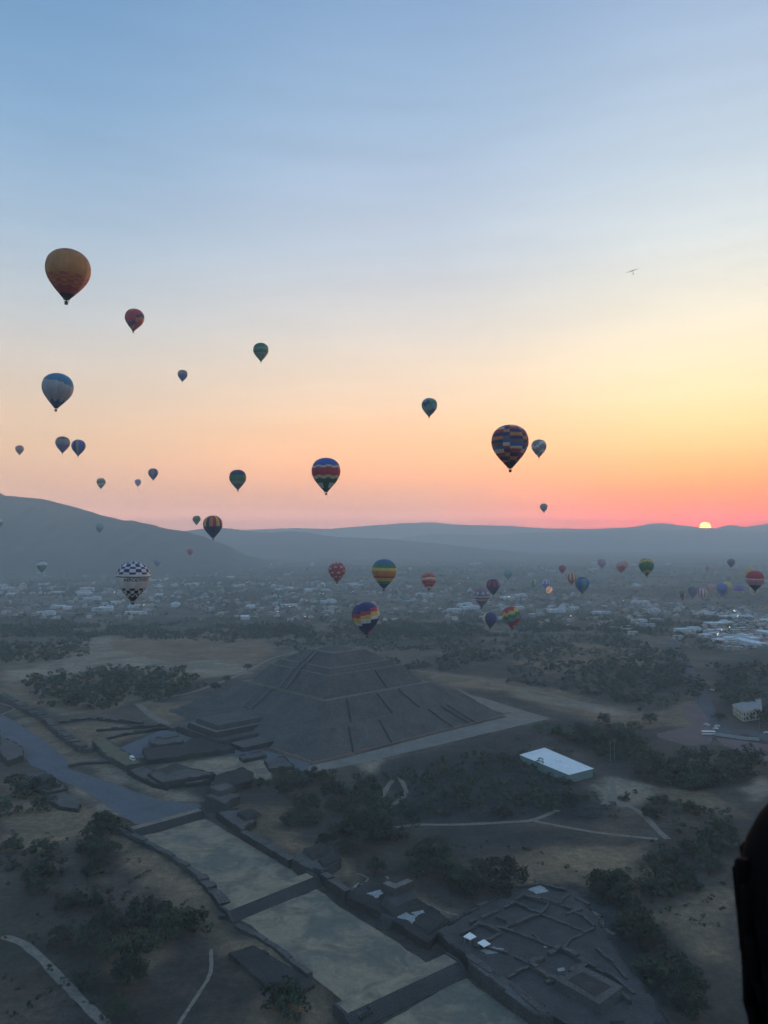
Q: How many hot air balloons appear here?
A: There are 56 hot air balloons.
